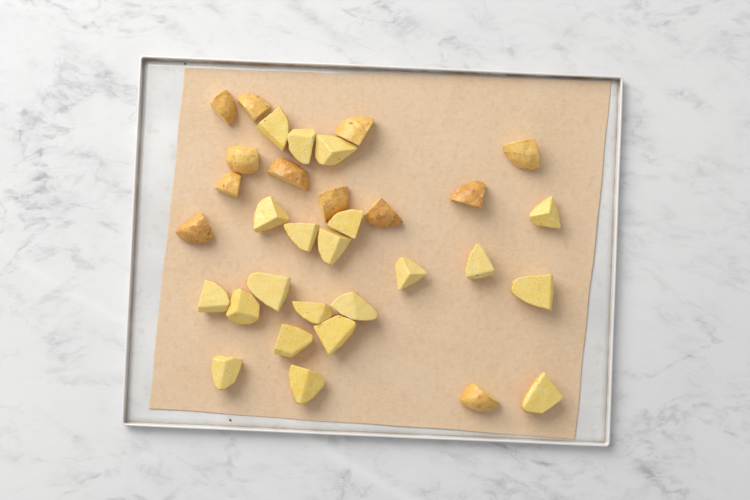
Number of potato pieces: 33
